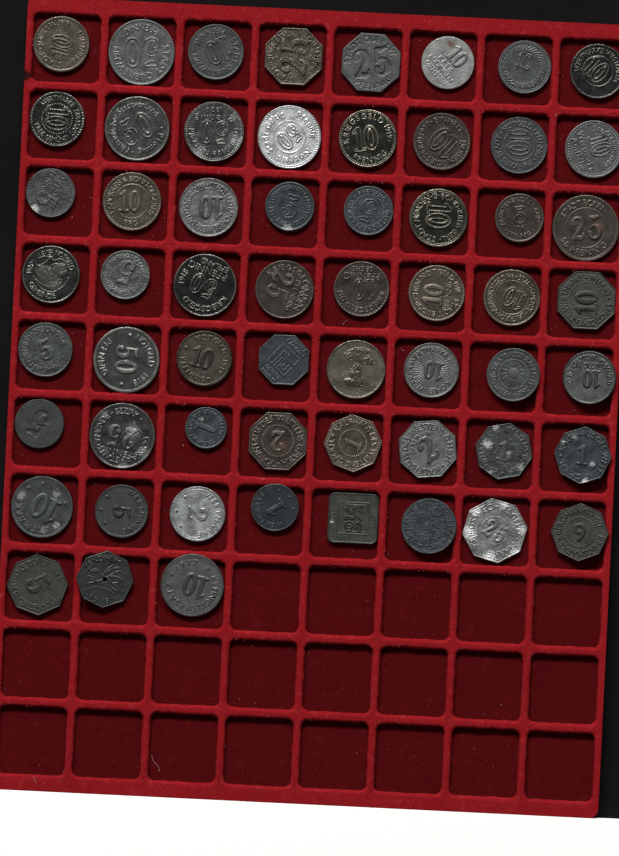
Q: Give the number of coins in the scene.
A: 59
